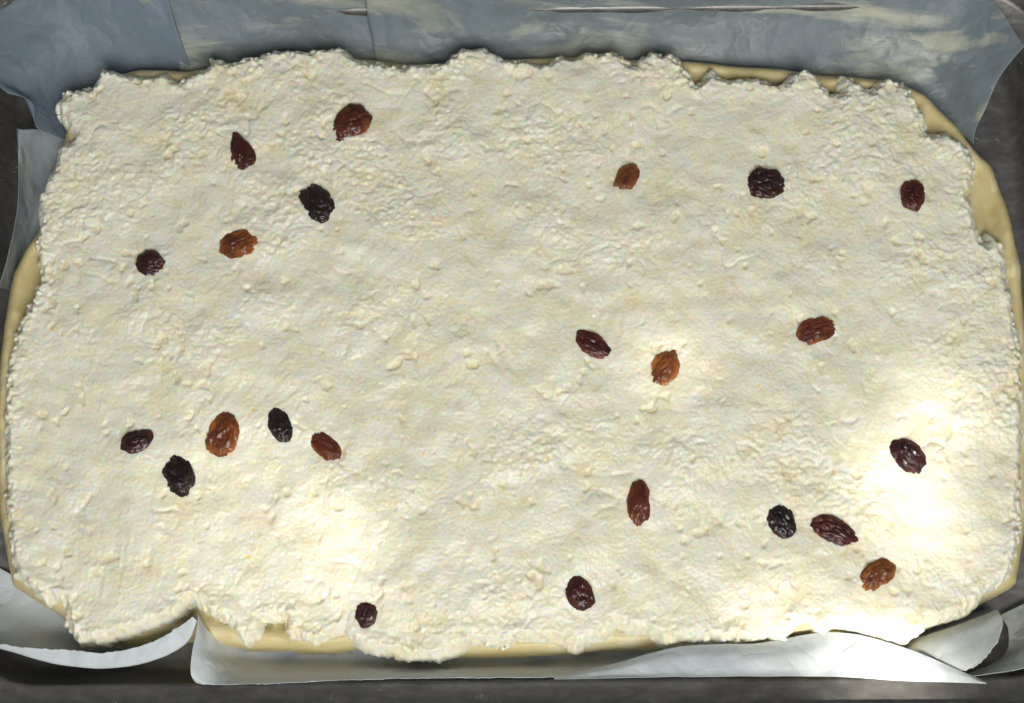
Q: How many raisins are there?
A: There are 23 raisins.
